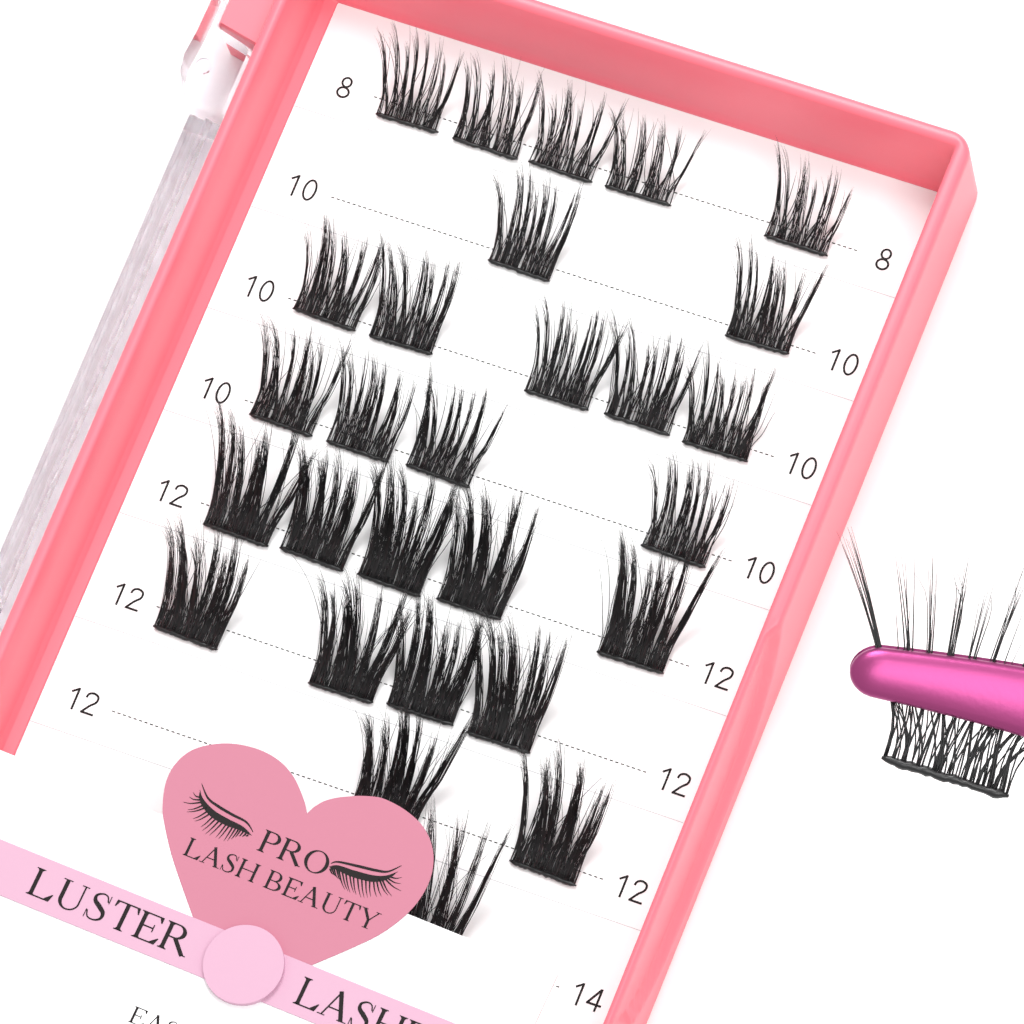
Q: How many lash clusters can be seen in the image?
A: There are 29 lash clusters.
